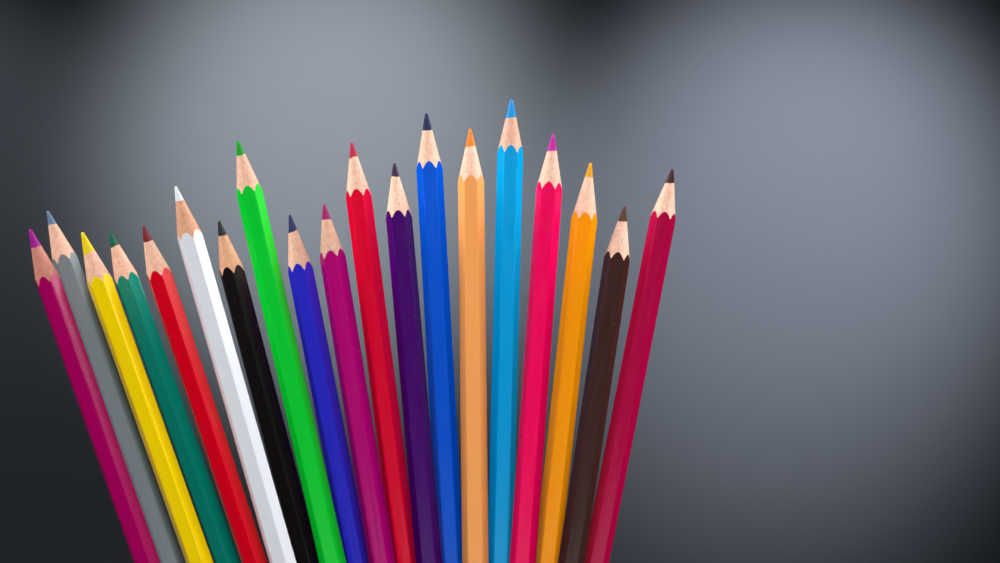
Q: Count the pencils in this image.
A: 19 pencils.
